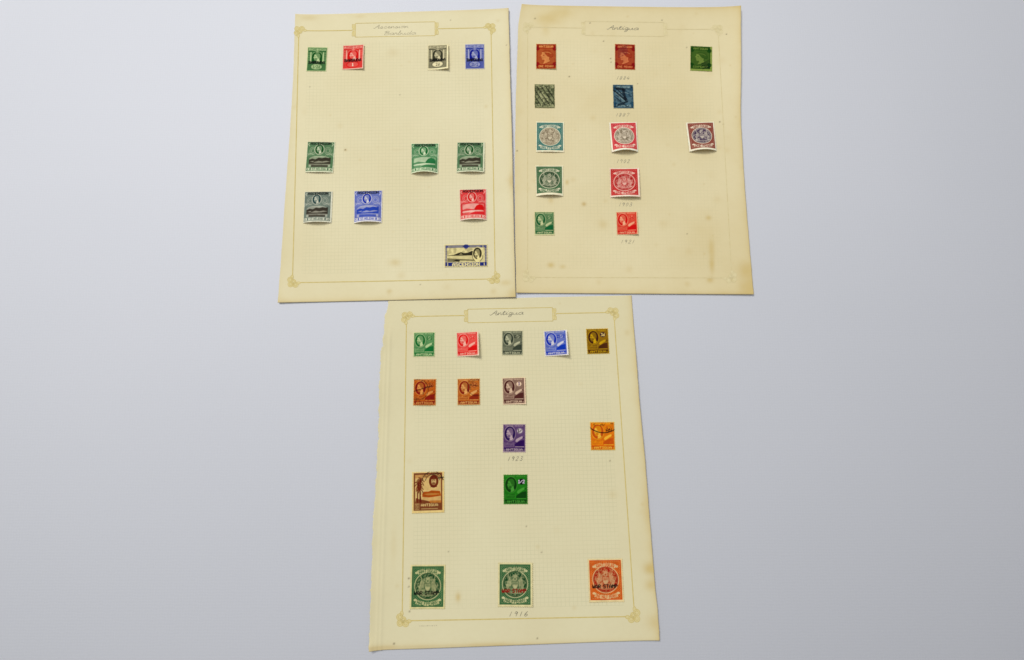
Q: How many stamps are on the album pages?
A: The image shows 38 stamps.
